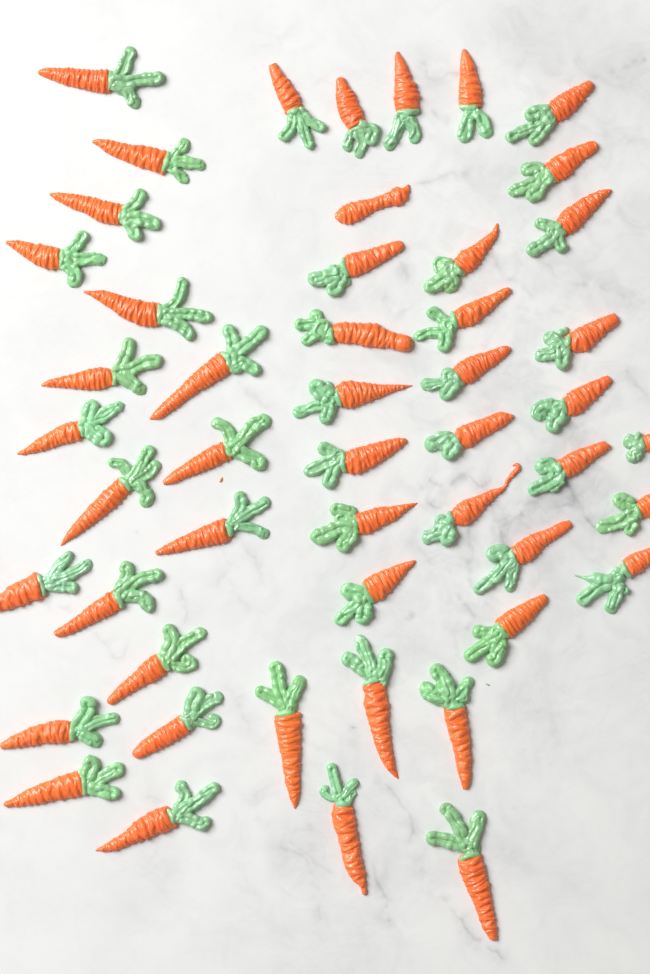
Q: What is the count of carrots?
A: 50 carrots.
